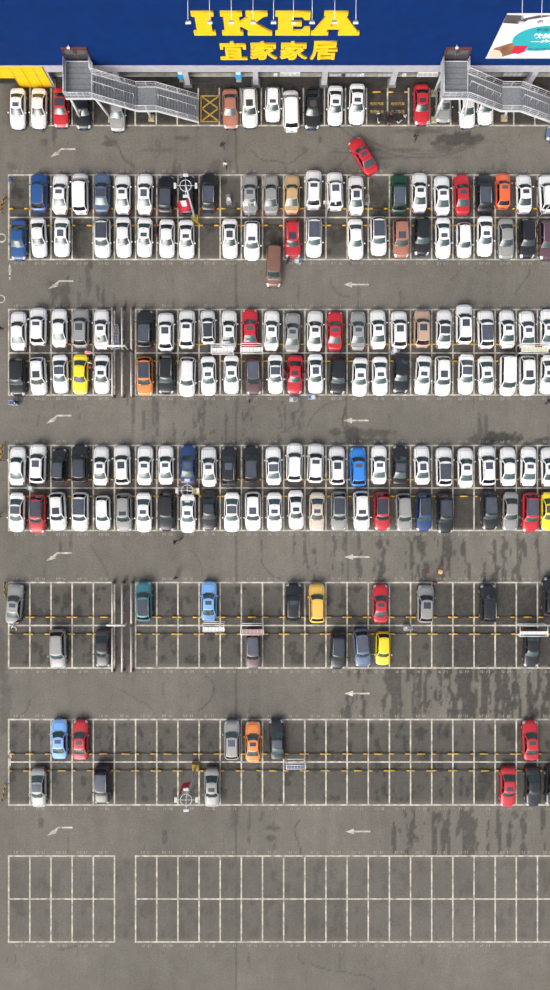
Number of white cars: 100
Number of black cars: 32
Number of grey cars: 18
